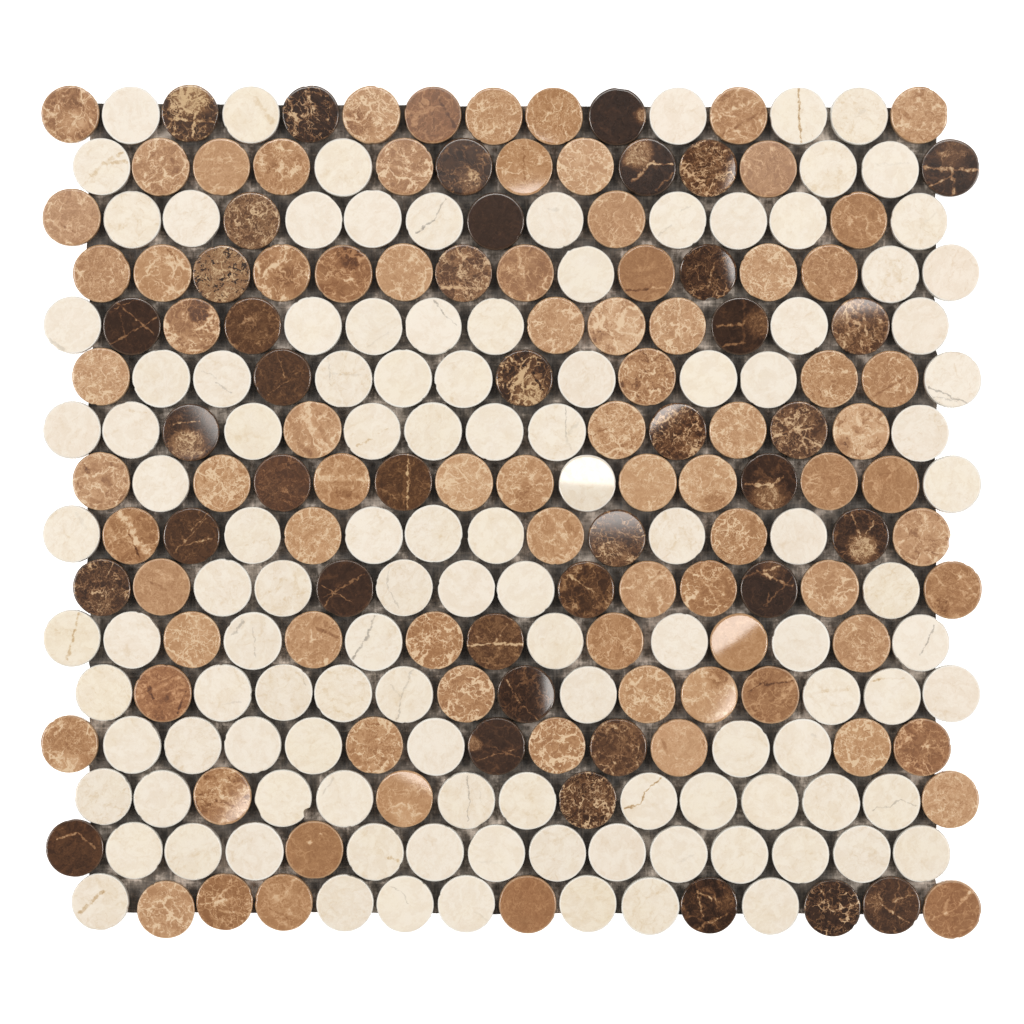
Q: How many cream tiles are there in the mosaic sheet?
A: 117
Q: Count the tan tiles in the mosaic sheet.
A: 83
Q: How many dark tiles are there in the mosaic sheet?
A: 40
